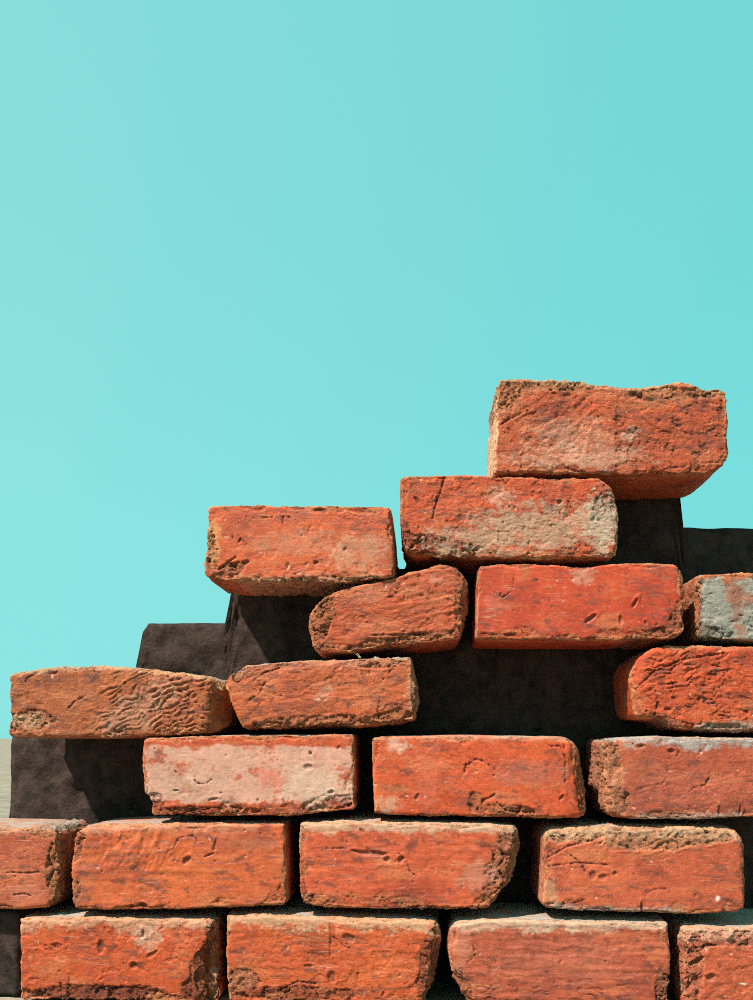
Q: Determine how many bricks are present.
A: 20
